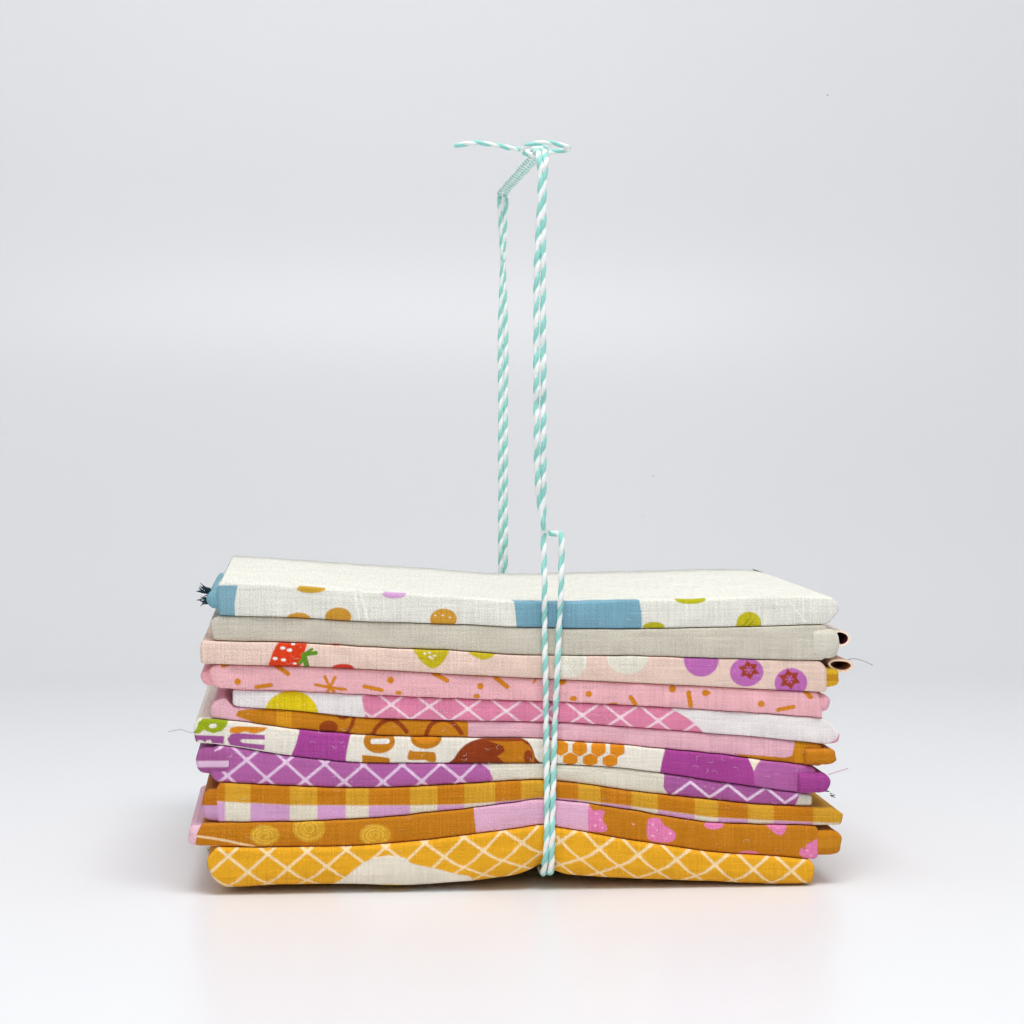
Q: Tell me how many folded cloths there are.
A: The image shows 11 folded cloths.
